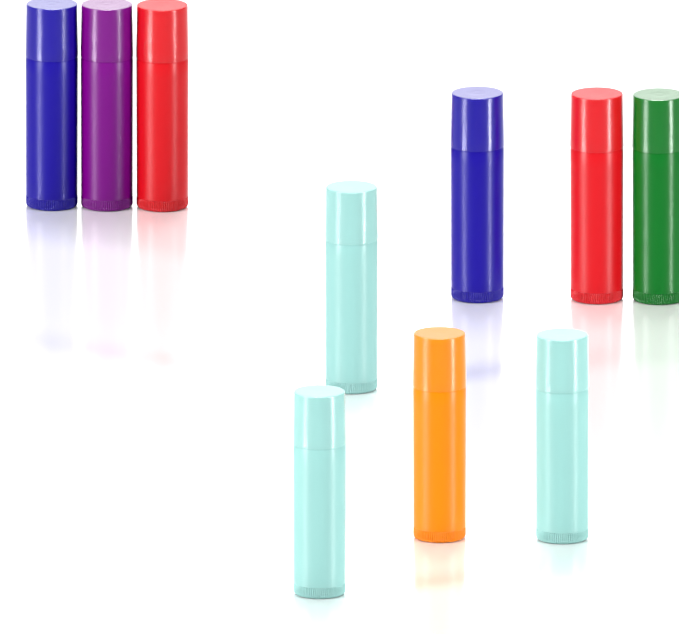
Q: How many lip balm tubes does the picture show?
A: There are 10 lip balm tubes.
